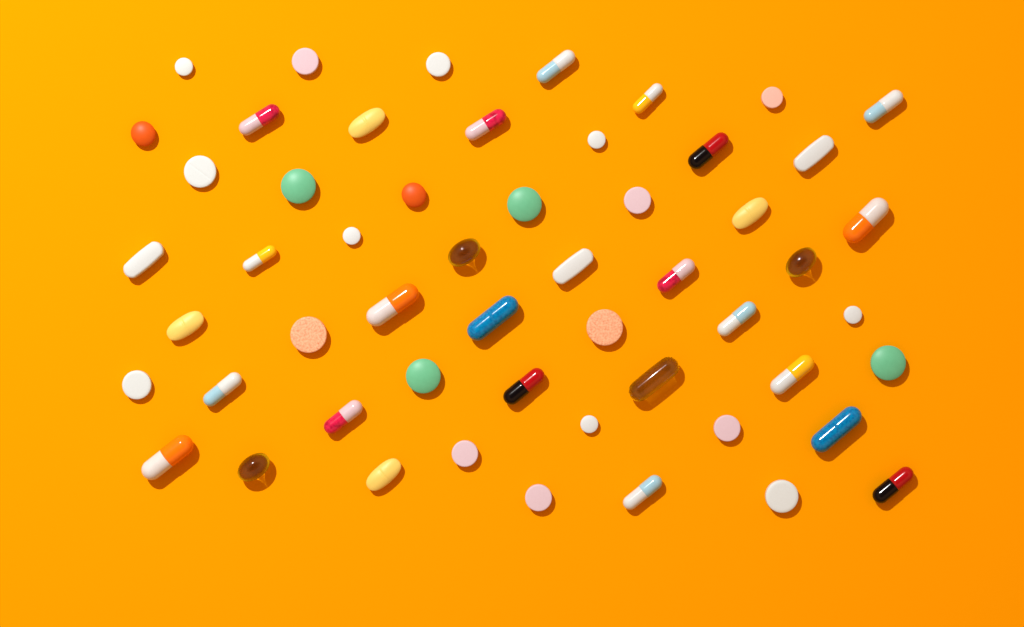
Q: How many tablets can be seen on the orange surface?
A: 30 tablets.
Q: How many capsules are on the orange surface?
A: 24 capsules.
